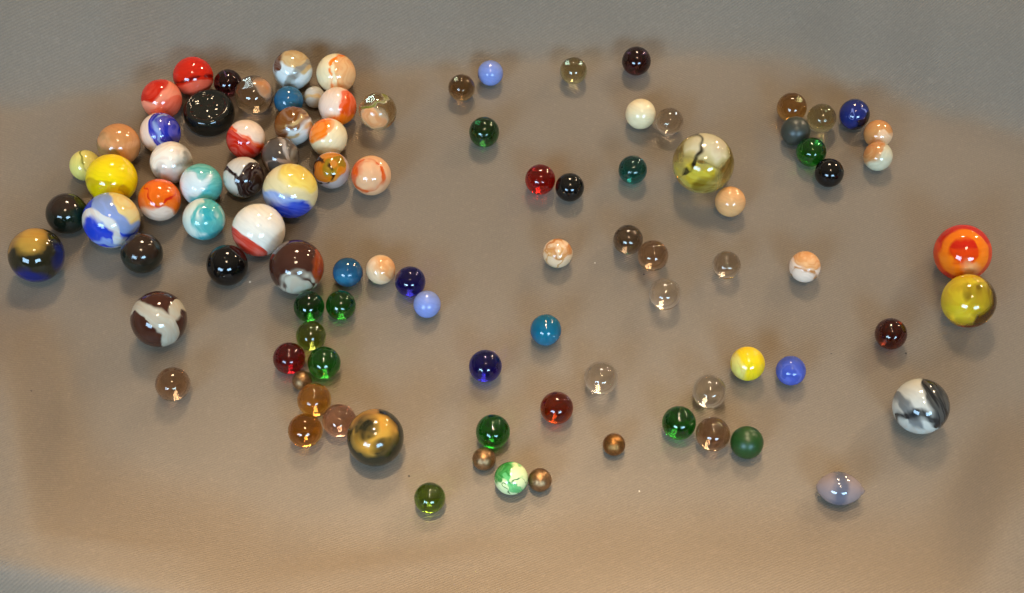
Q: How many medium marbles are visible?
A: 23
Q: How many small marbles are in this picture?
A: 60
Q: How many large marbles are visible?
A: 12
